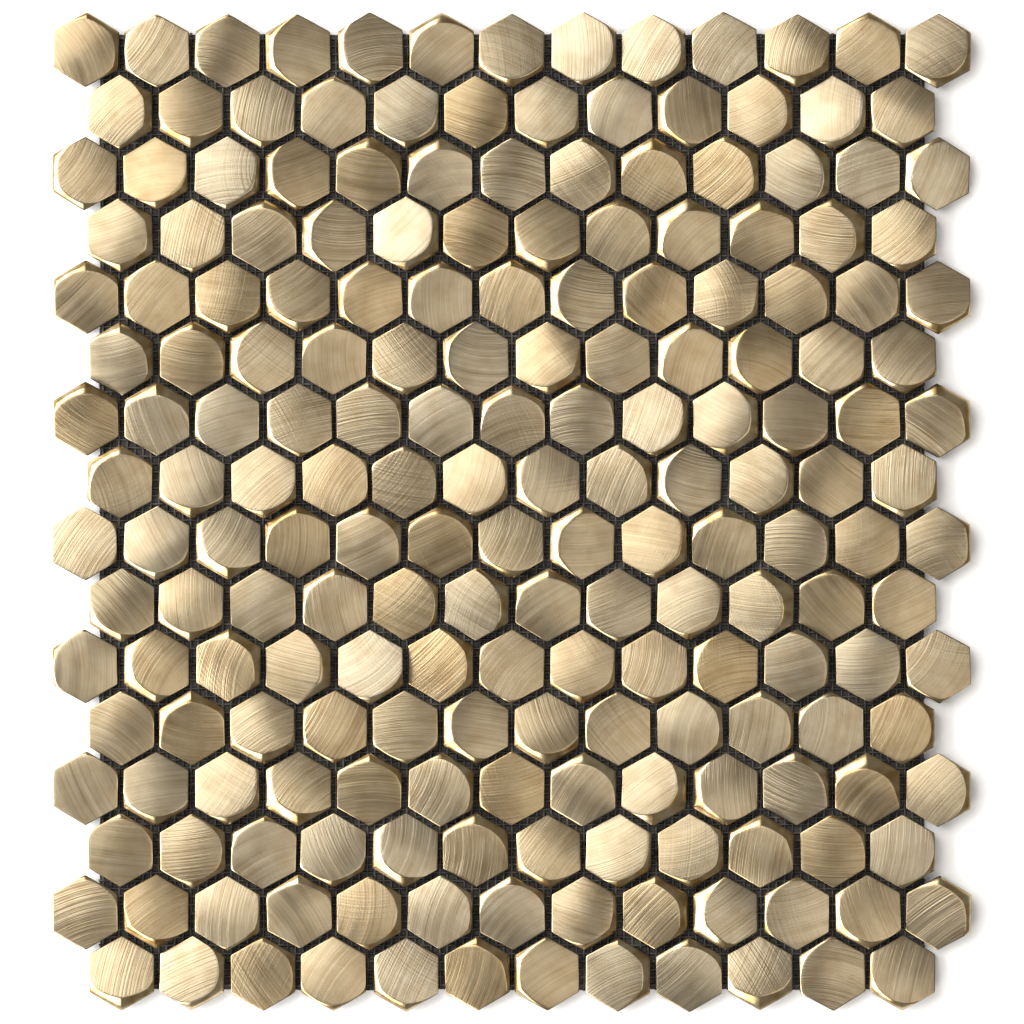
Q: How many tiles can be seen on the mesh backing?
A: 200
